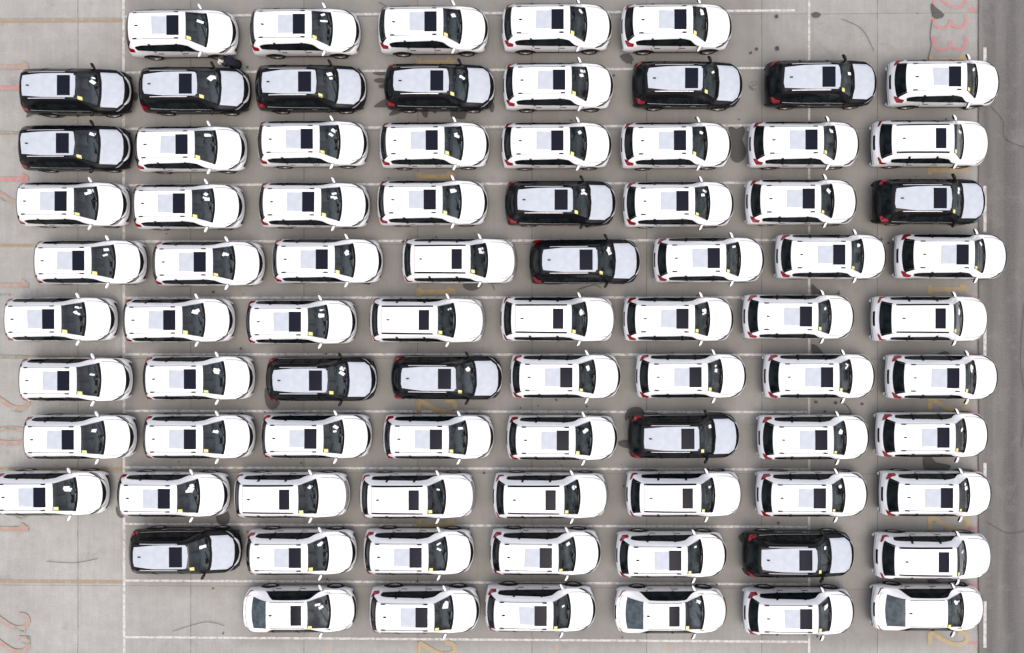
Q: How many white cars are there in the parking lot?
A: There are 67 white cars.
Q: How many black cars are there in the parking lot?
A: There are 15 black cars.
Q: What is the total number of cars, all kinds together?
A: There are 82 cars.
